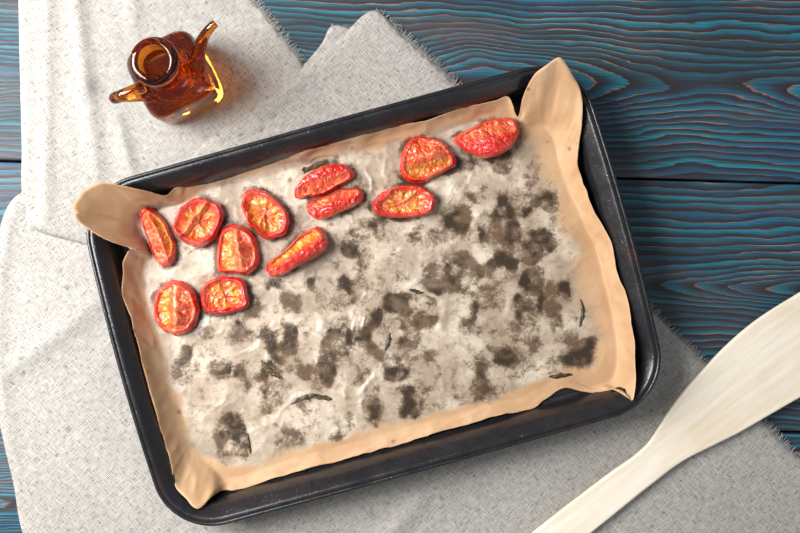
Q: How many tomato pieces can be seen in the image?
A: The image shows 12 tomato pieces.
